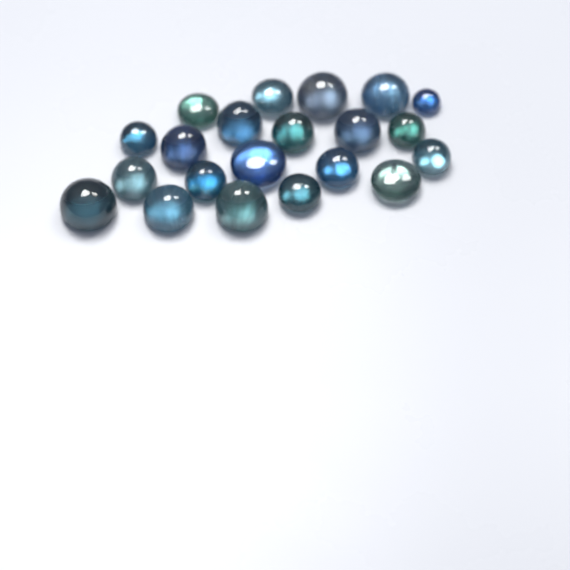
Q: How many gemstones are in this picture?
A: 21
